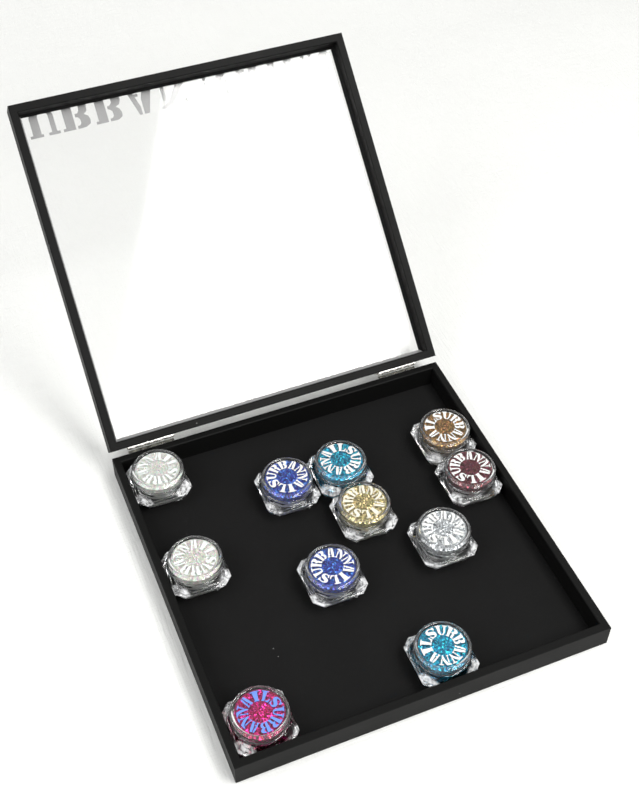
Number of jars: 11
